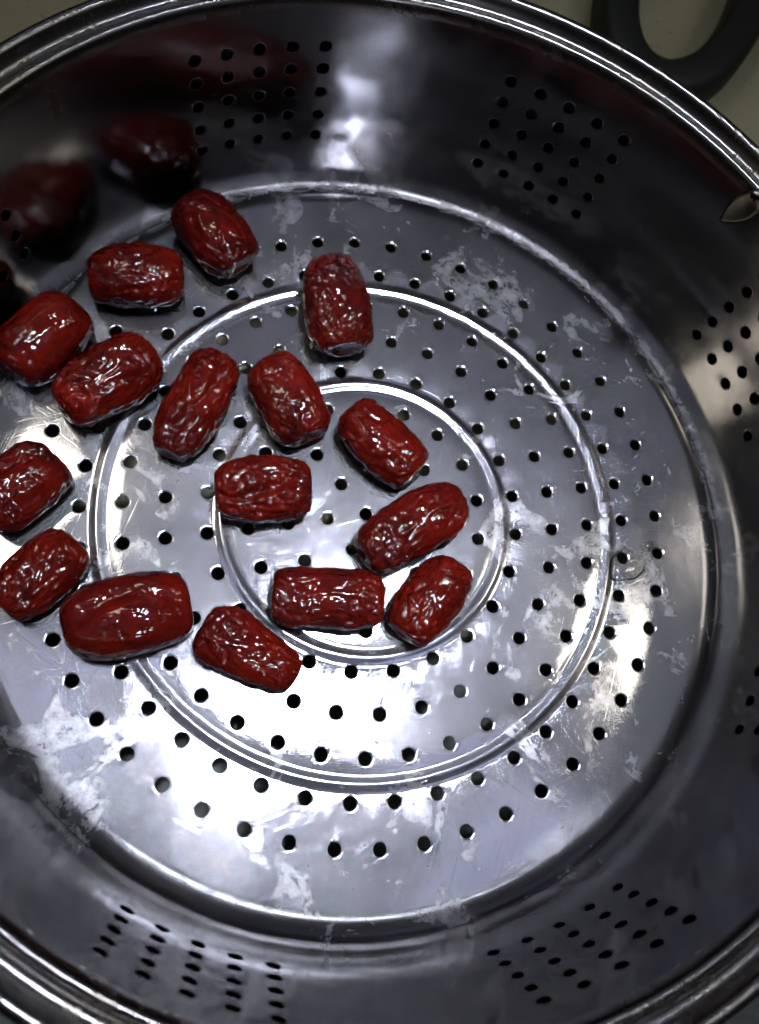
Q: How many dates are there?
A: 16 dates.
